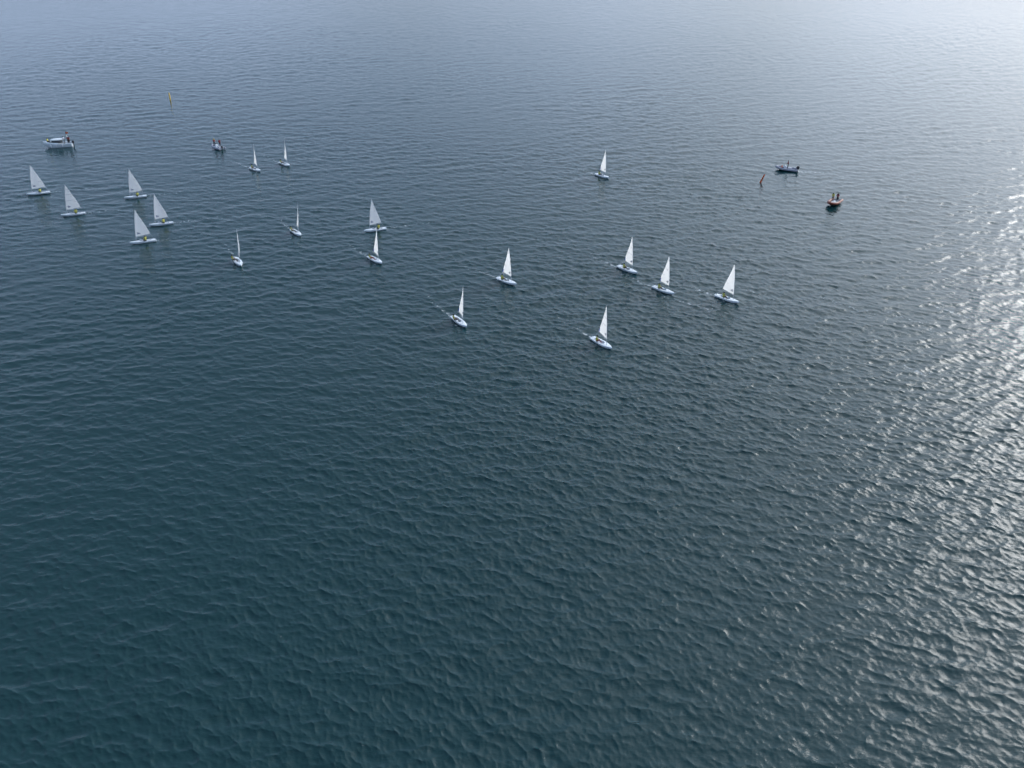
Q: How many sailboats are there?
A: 18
